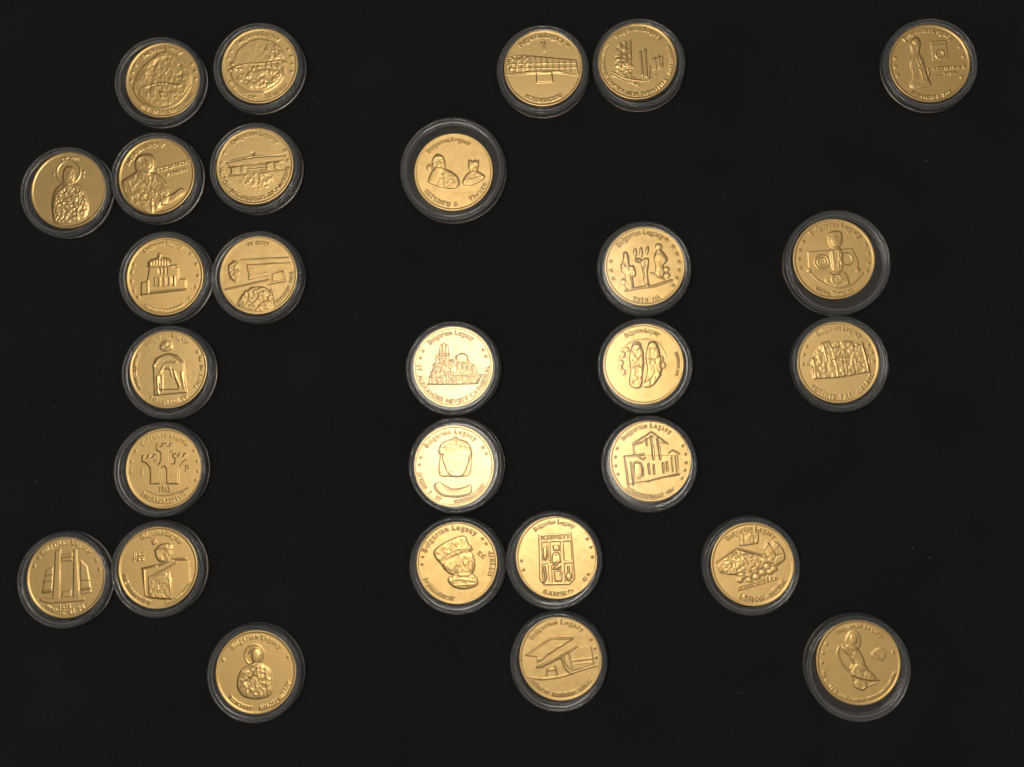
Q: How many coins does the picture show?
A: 28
